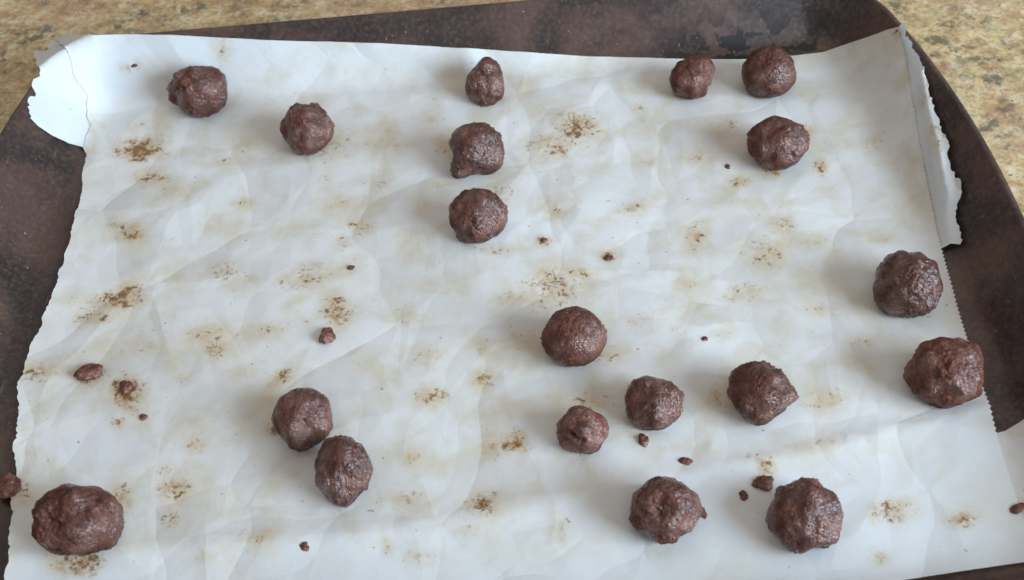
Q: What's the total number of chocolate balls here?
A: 19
